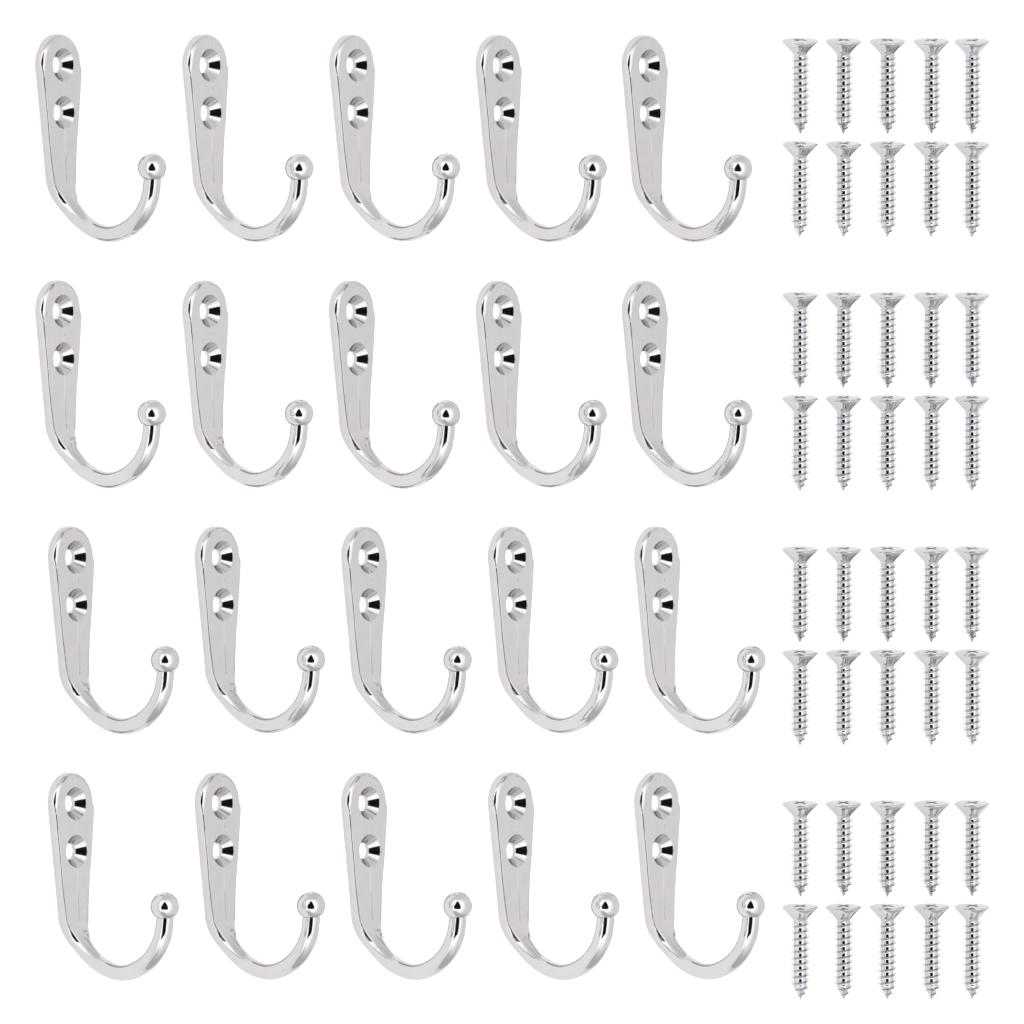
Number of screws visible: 40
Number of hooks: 20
